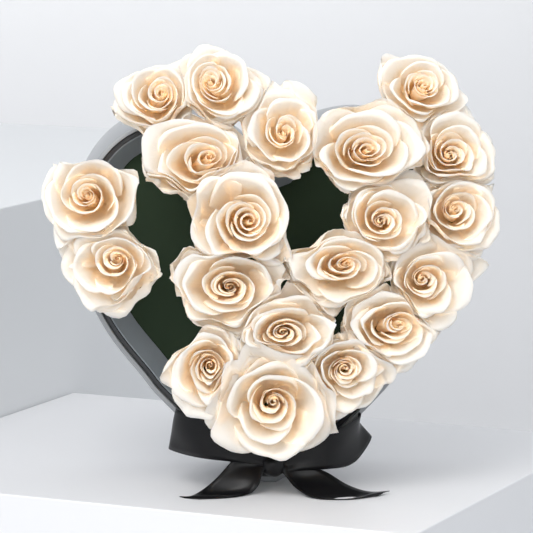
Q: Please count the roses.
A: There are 20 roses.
